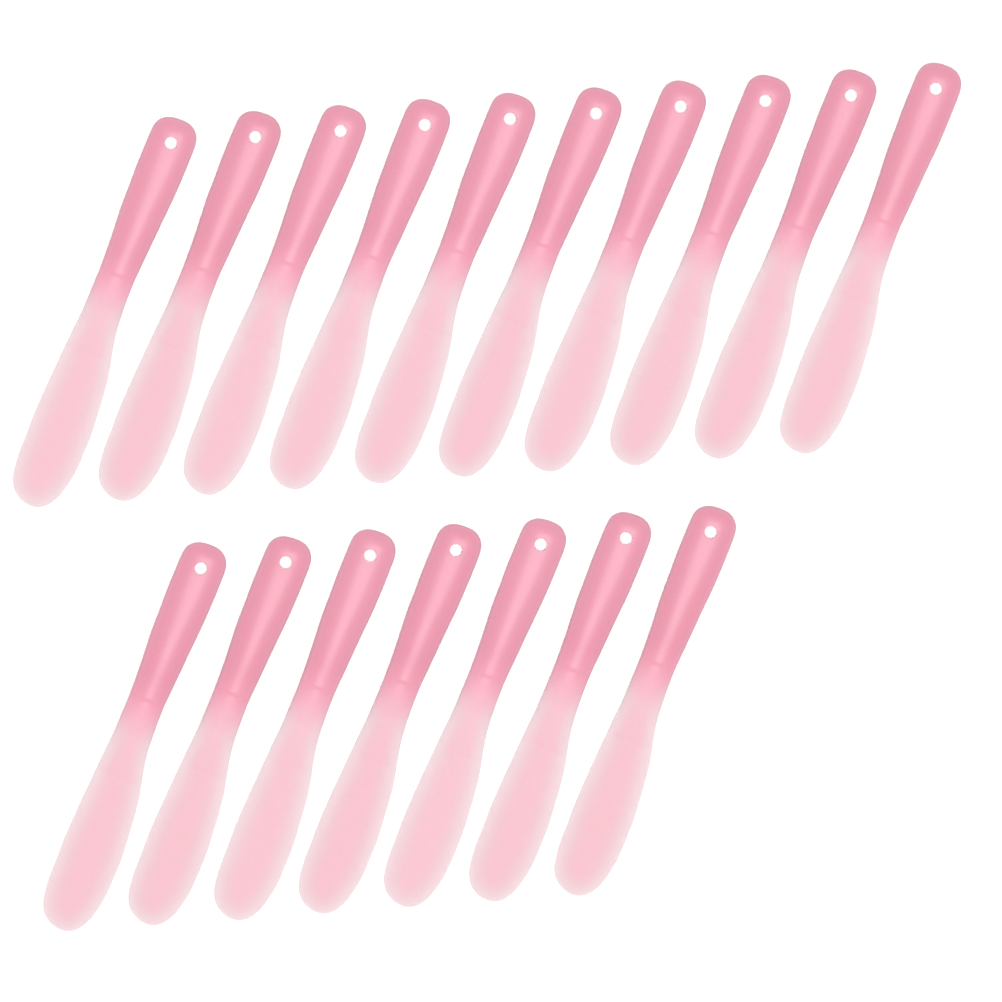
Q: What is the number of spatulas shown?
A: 17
